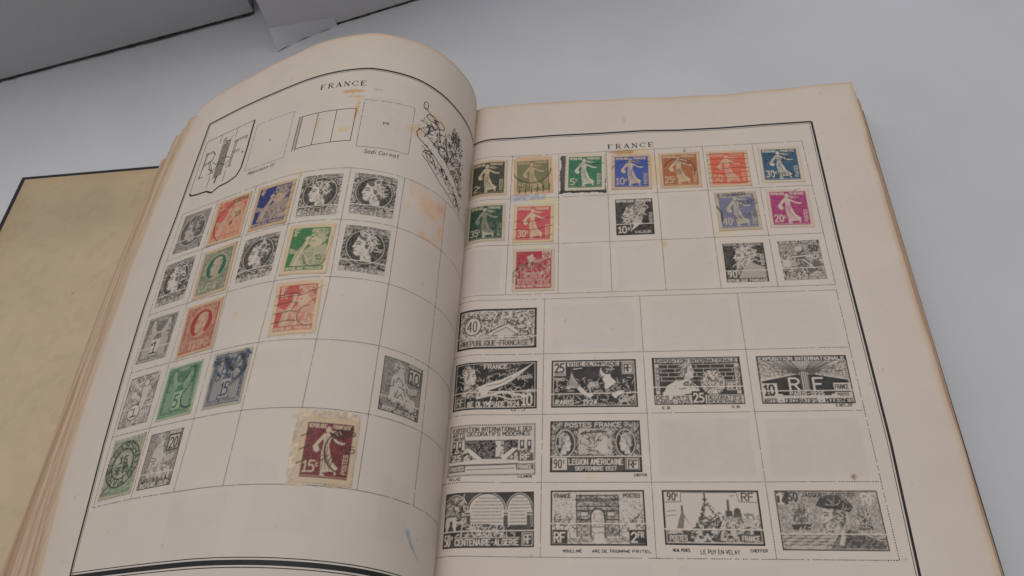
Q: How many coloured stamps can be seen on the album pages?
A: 22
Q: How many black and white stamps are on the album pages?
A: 24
